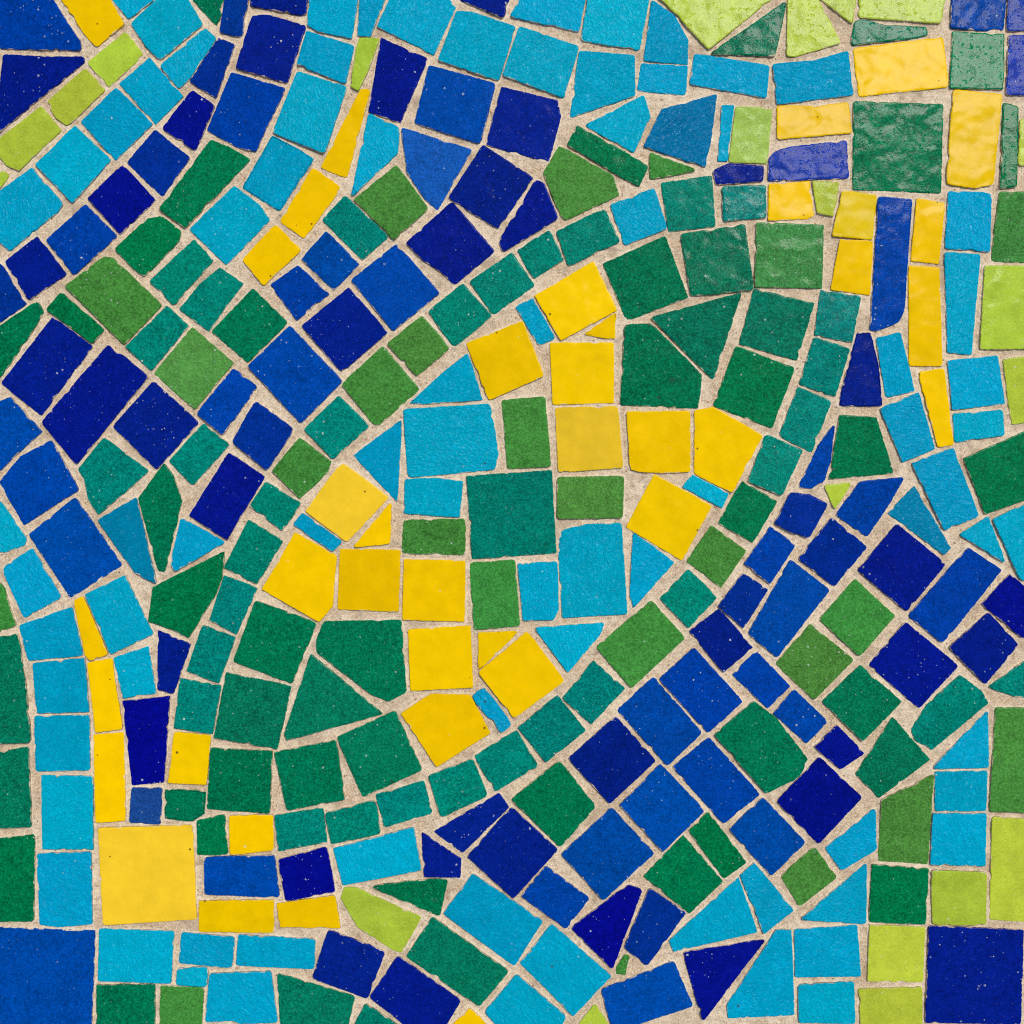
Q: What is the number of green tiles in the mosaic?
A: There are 125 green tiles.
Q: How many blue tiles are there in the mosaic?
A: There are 83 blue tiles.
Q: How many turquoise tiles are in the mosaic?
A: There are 80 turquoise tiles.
